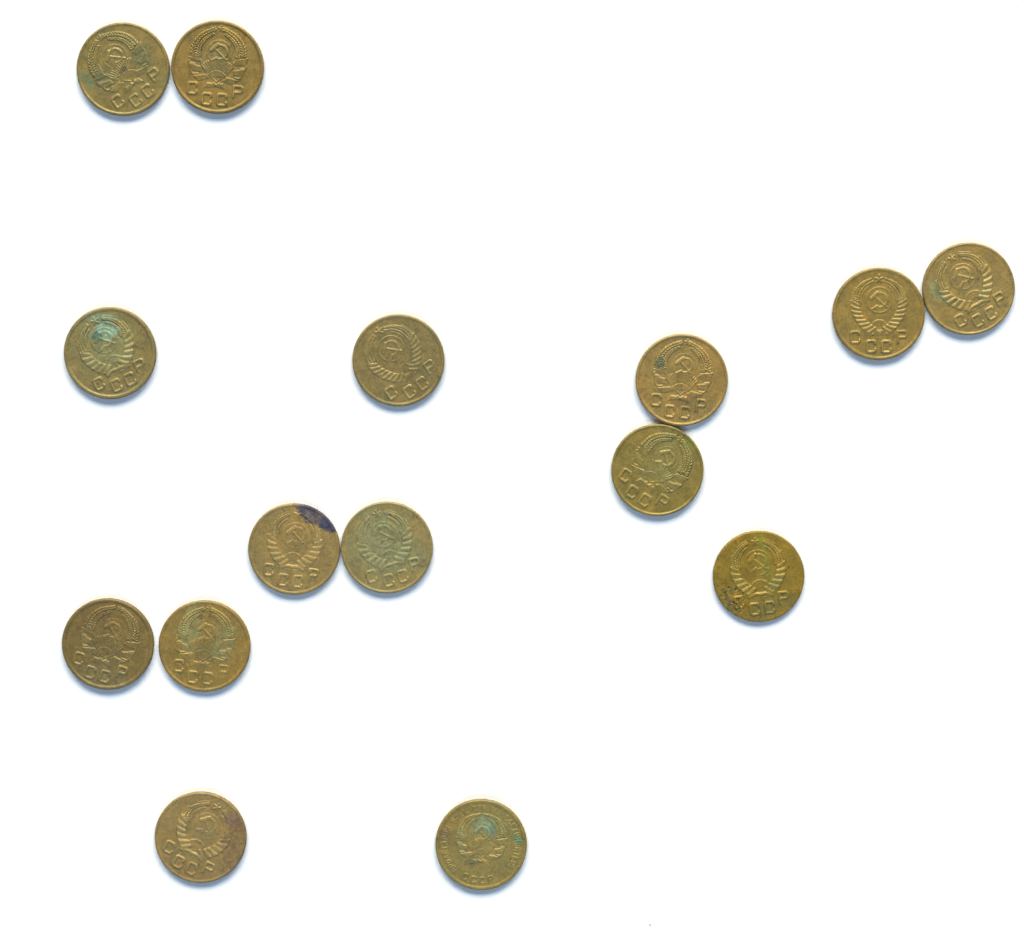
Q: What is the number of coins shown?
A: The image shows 15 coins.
